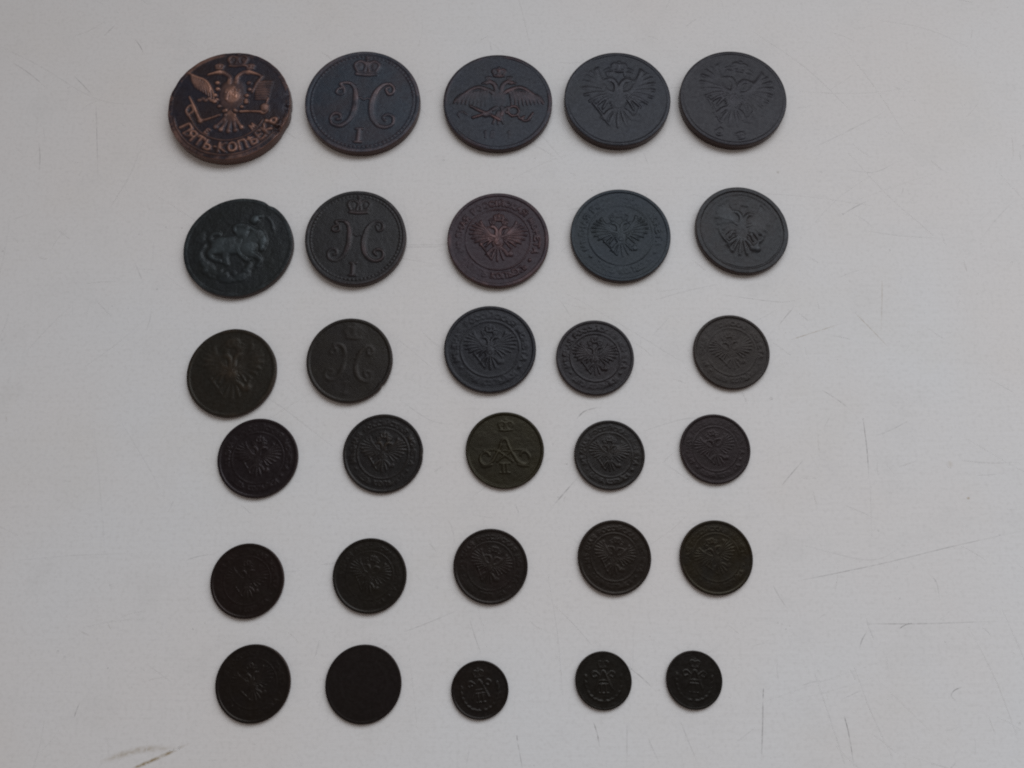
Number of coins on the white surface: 30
